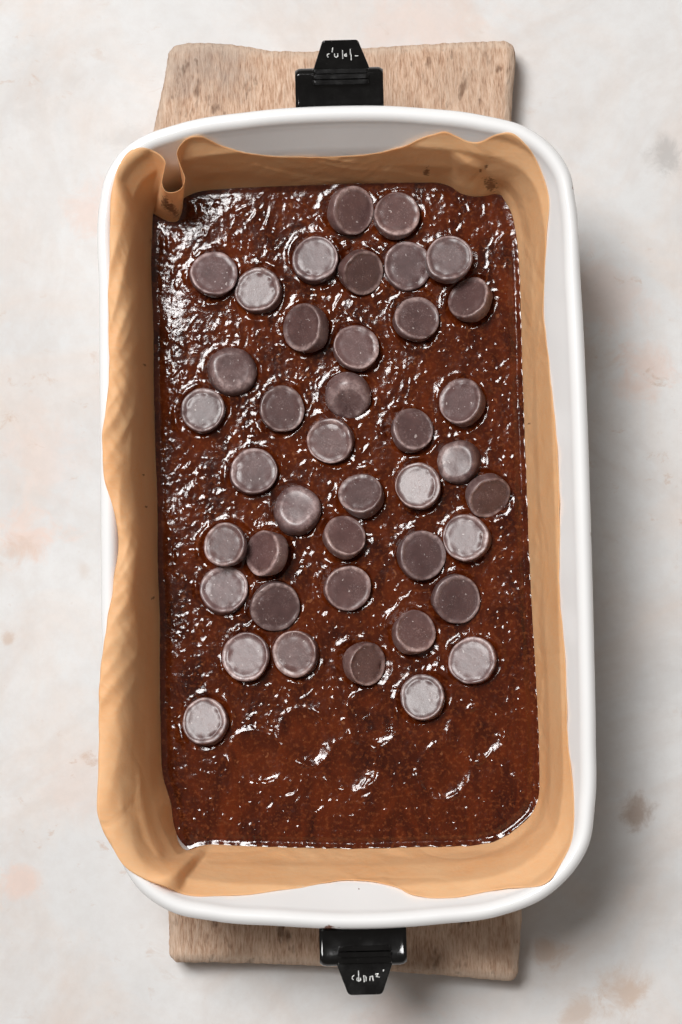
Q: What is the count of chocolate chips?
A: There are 41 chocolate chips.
